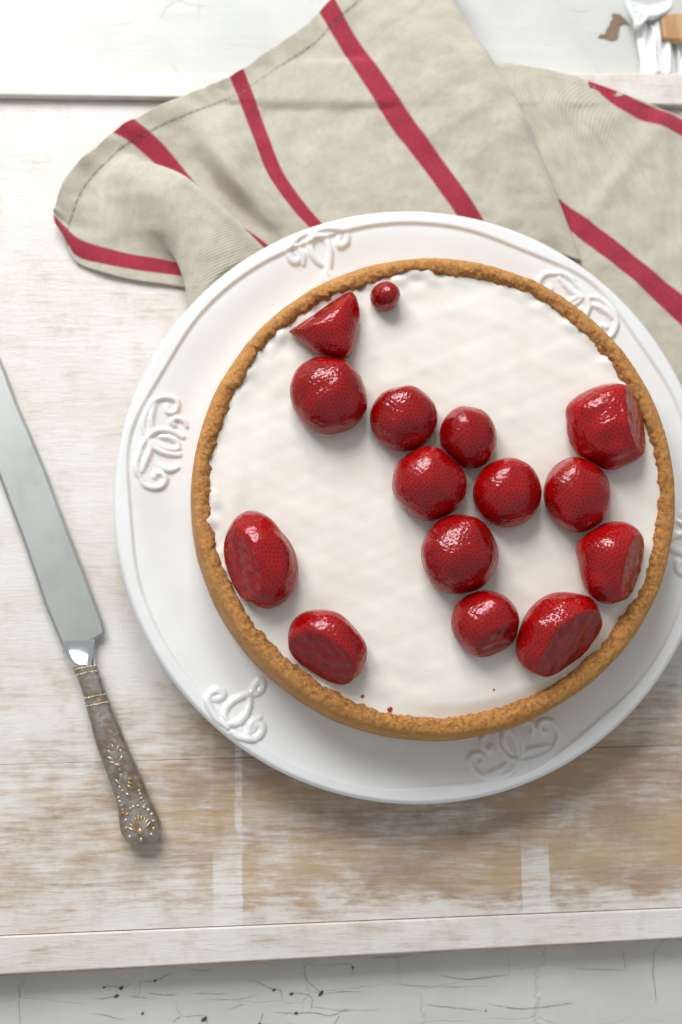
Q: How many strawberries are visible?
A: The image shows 15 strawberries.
